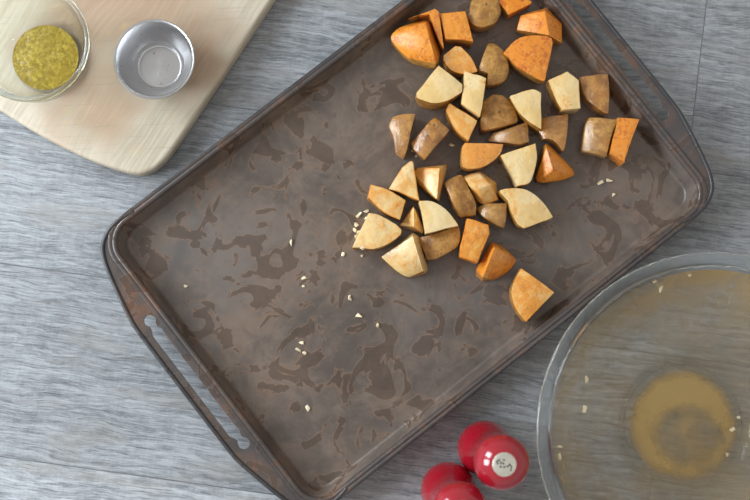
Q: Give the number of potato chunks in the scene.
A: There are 40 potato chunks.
